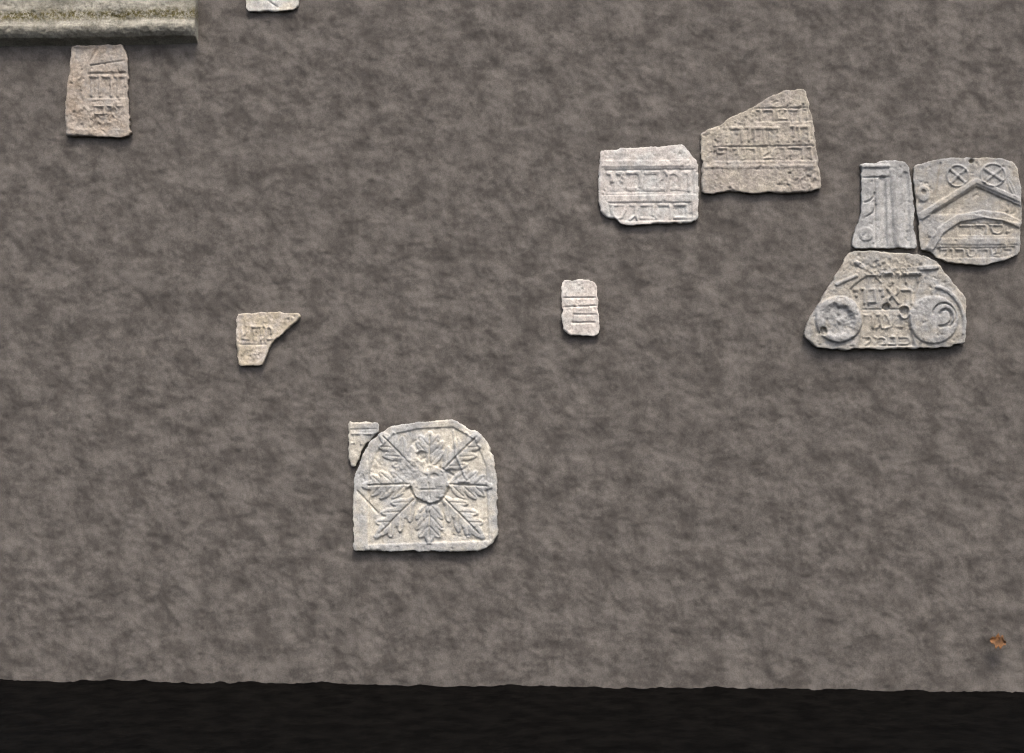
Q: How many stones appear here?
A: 11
